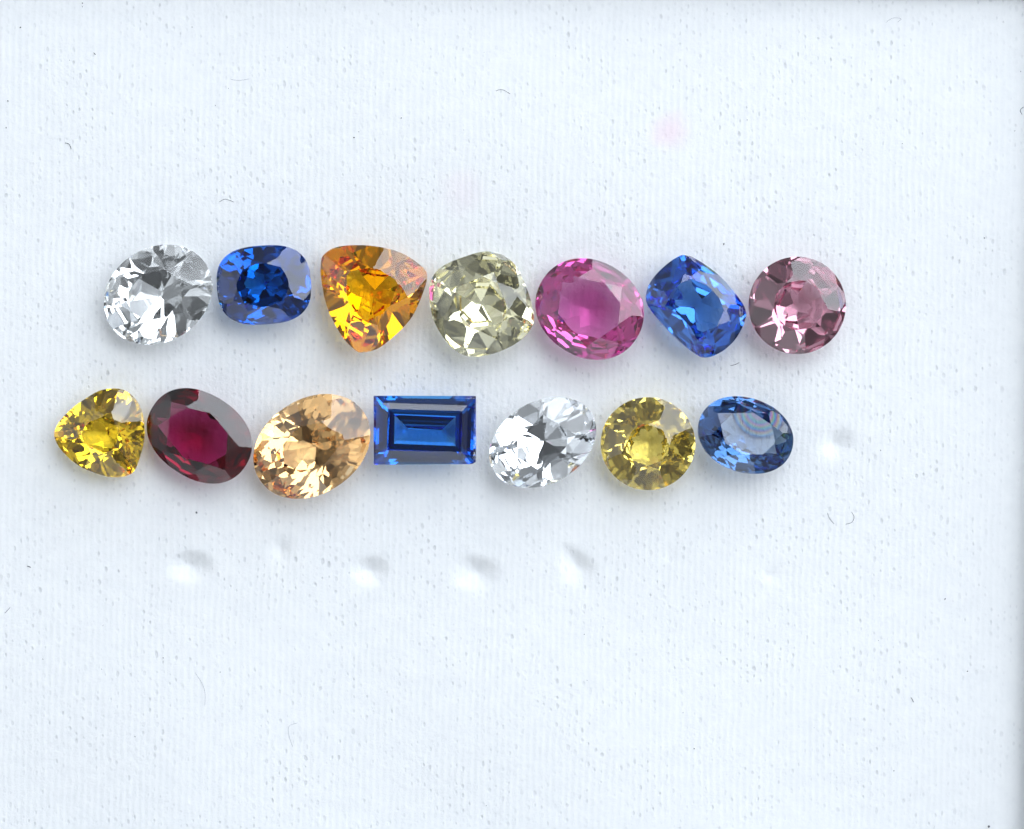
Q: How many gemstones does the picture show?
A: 14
